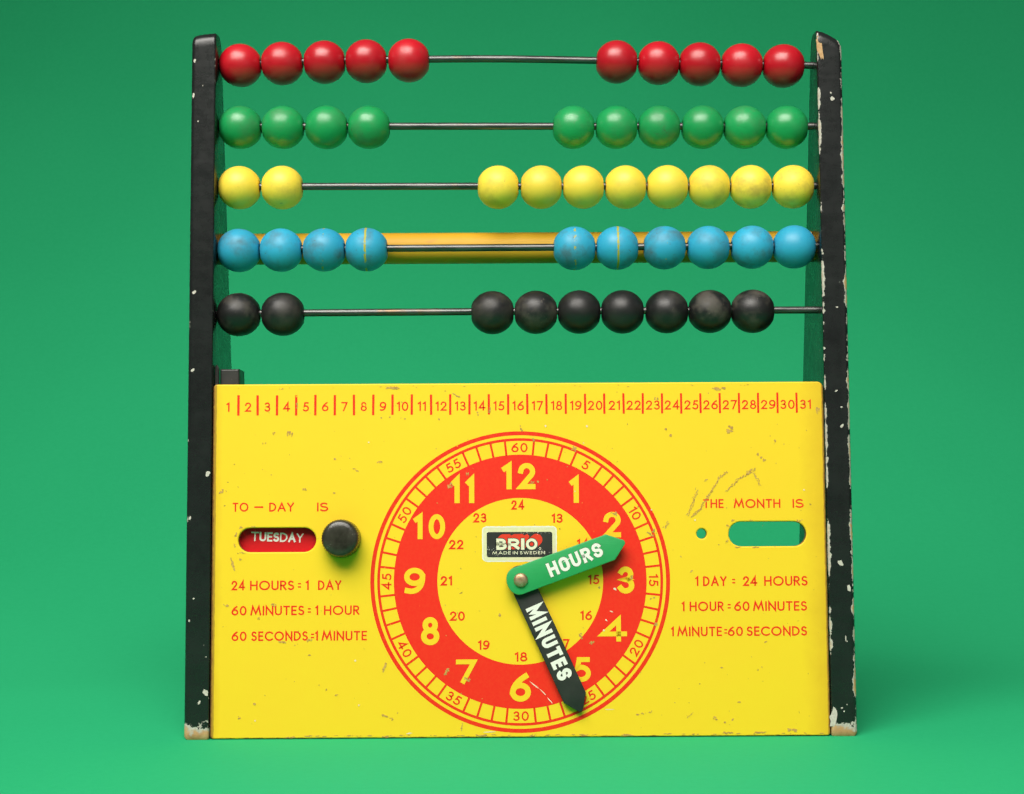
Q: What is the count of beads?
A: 49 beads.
